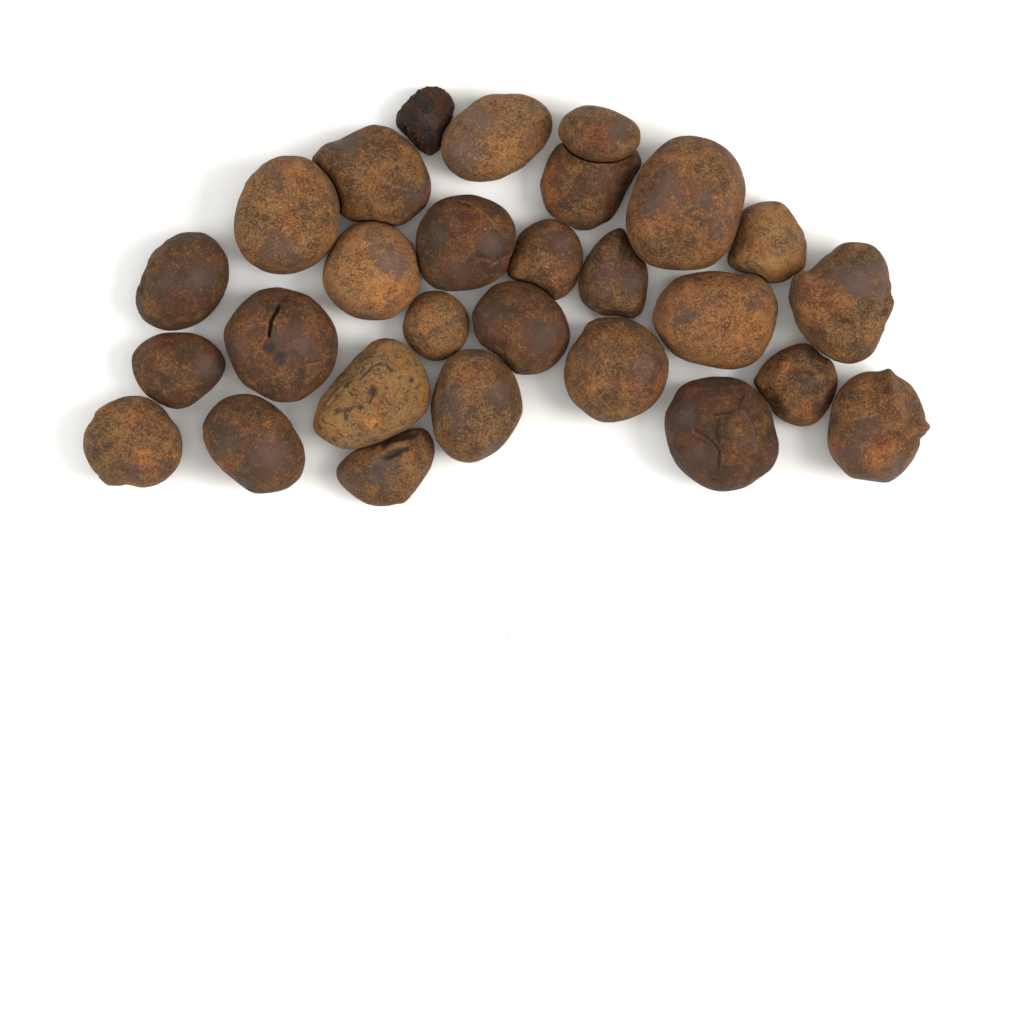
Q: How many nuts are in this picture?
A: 28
